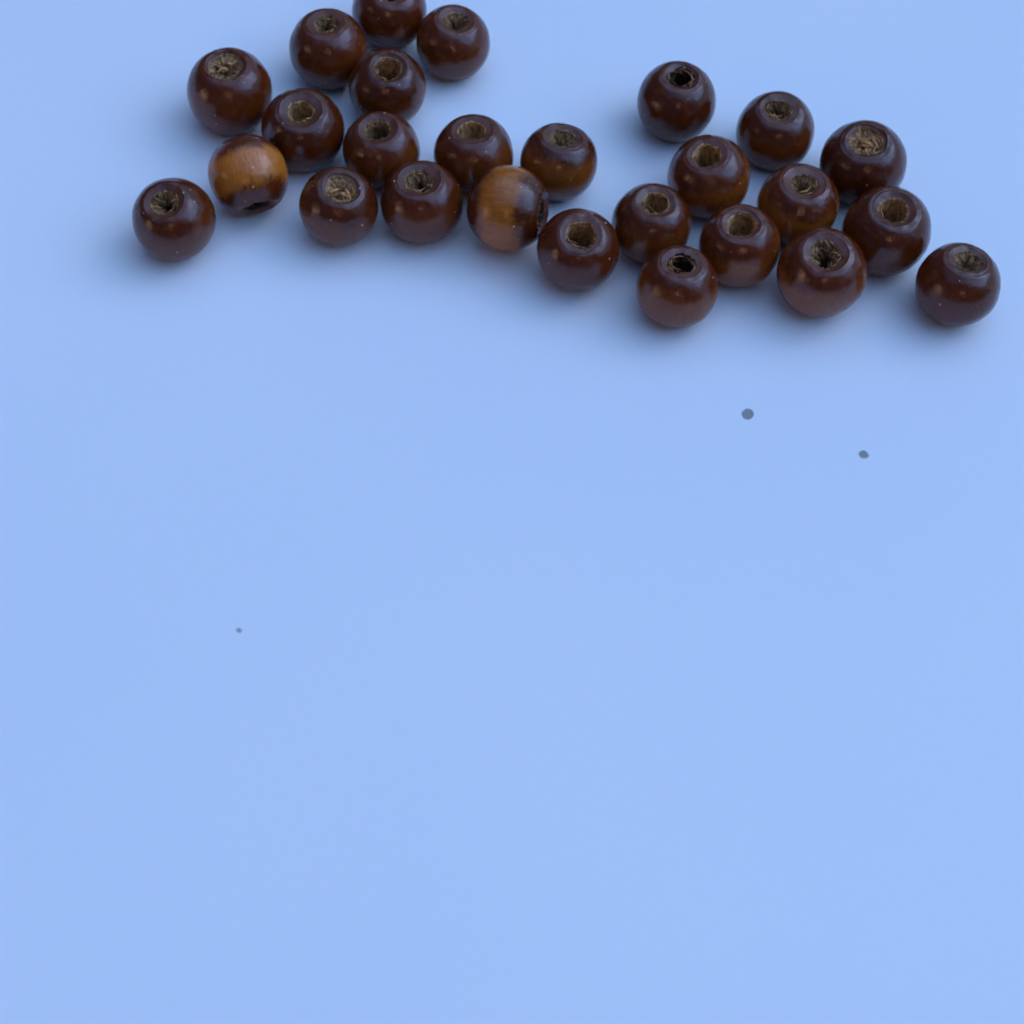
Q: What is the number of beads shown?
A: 26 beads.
